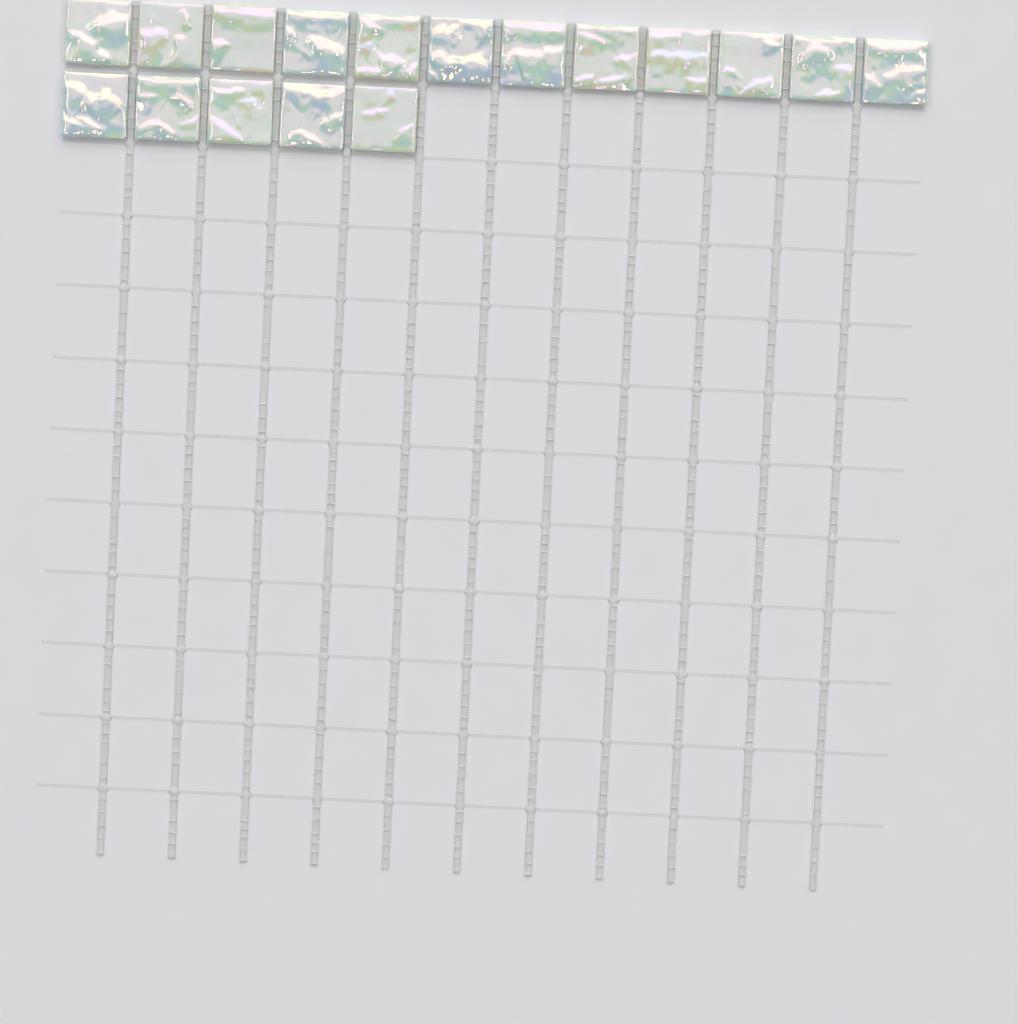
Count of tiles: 17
